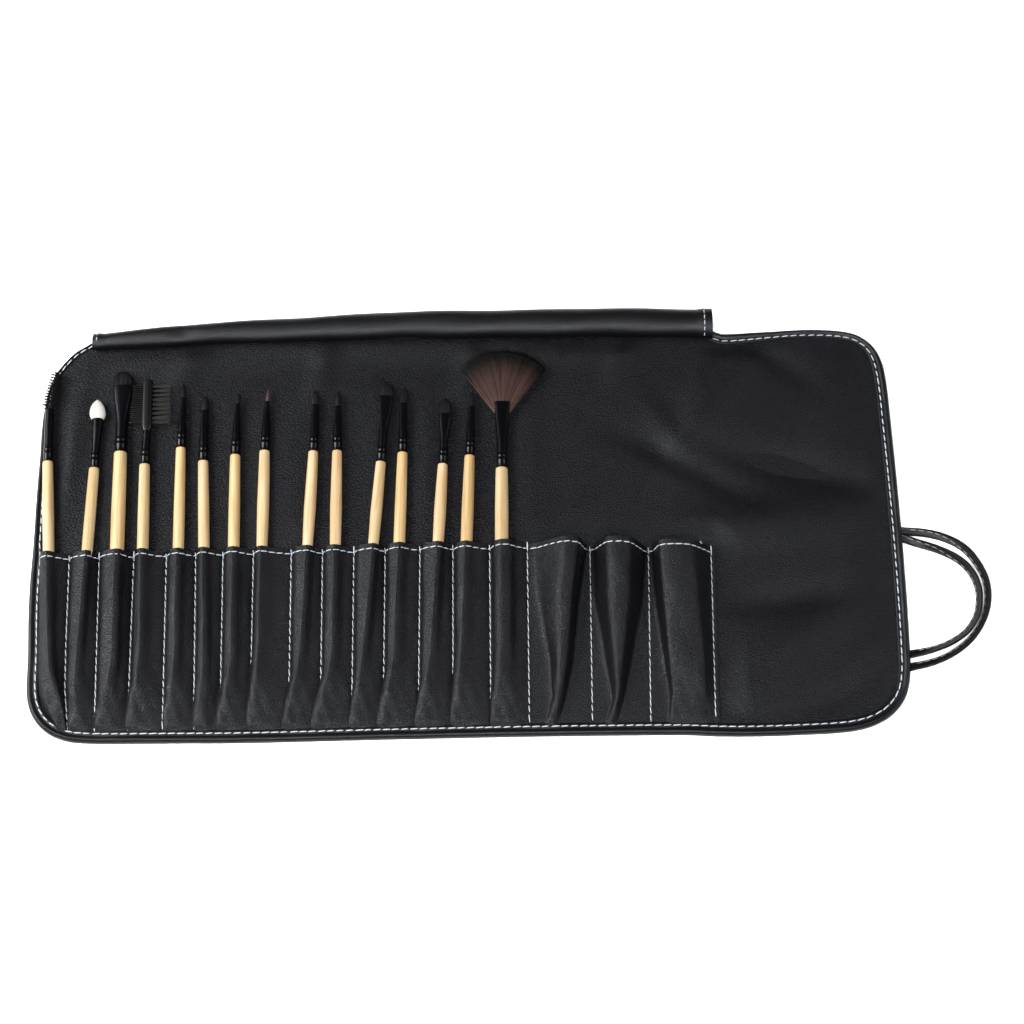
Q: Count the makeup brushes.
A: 15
